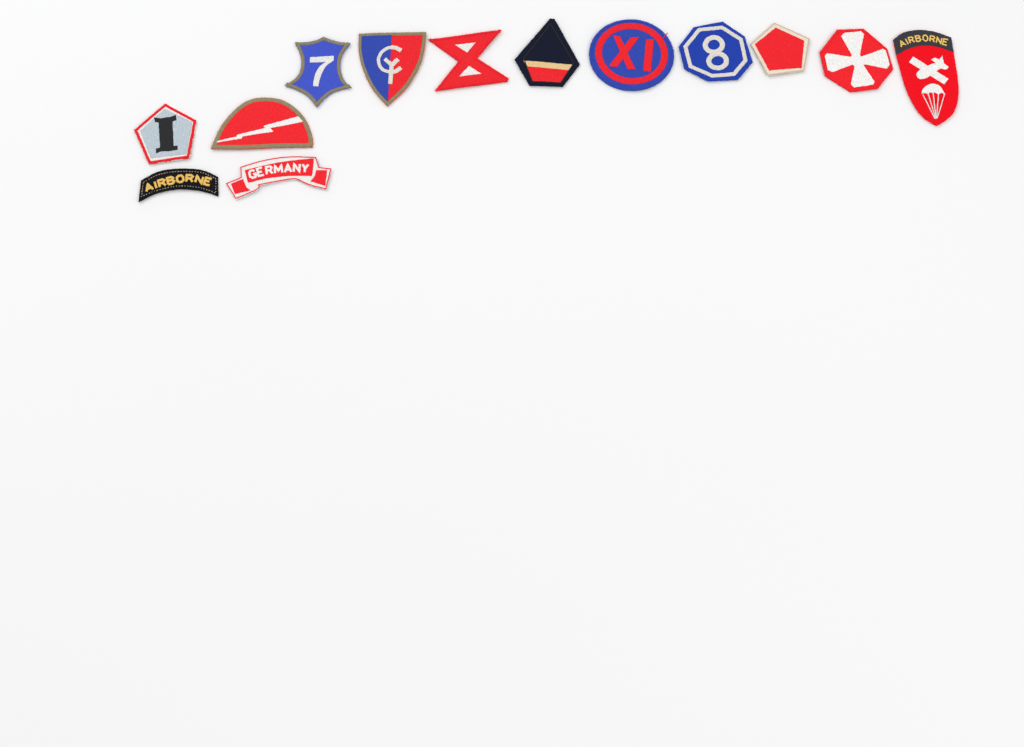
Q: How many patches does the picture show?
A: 13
